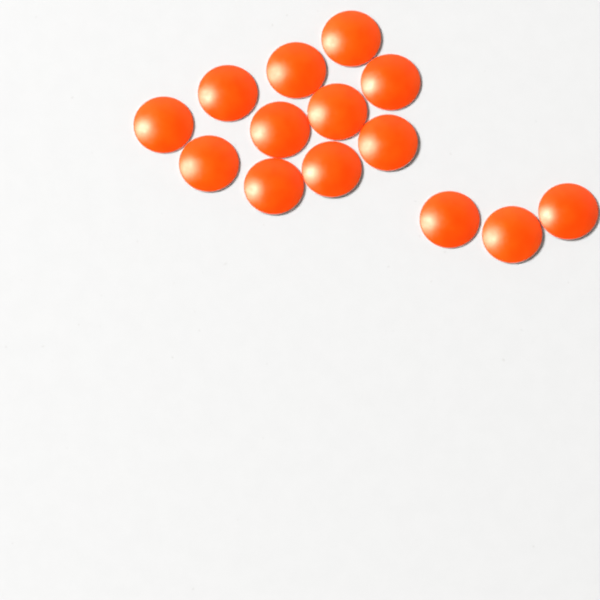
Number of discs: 14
